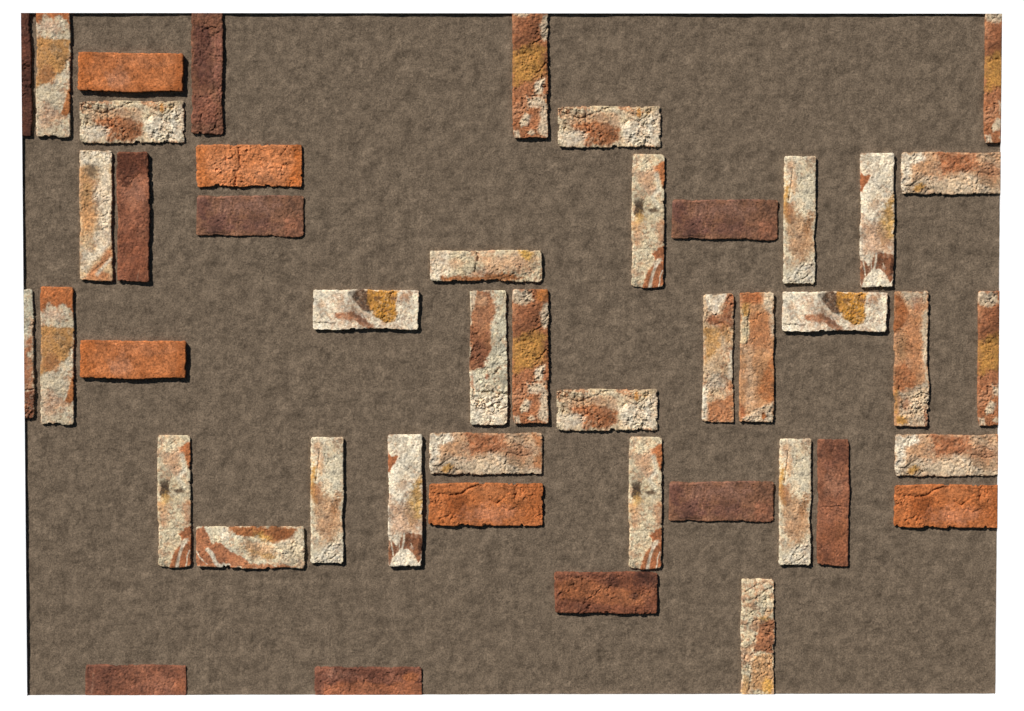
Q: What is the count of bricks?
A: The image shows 46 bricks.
